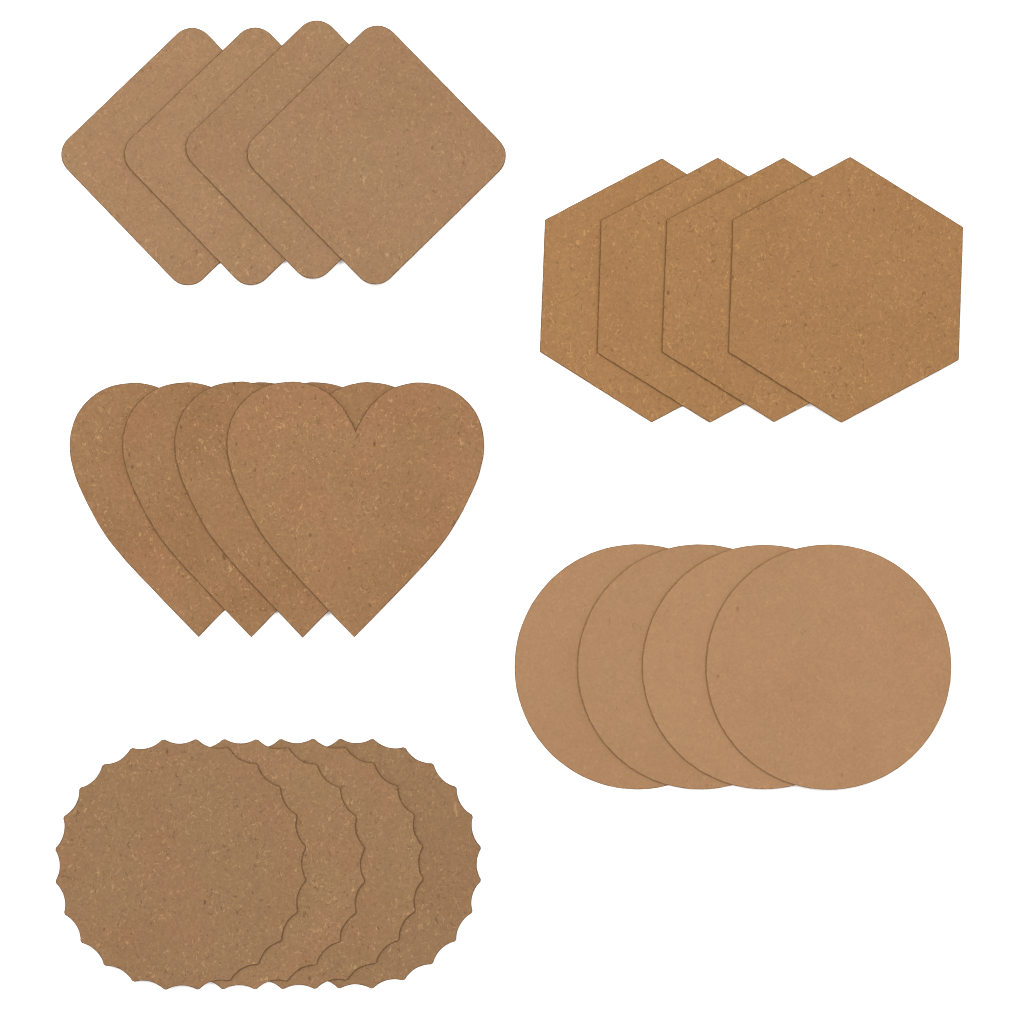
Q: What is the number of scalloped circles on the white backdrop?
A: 4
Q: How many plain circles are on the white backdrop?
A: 4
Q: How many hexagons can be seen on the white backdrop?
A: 4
